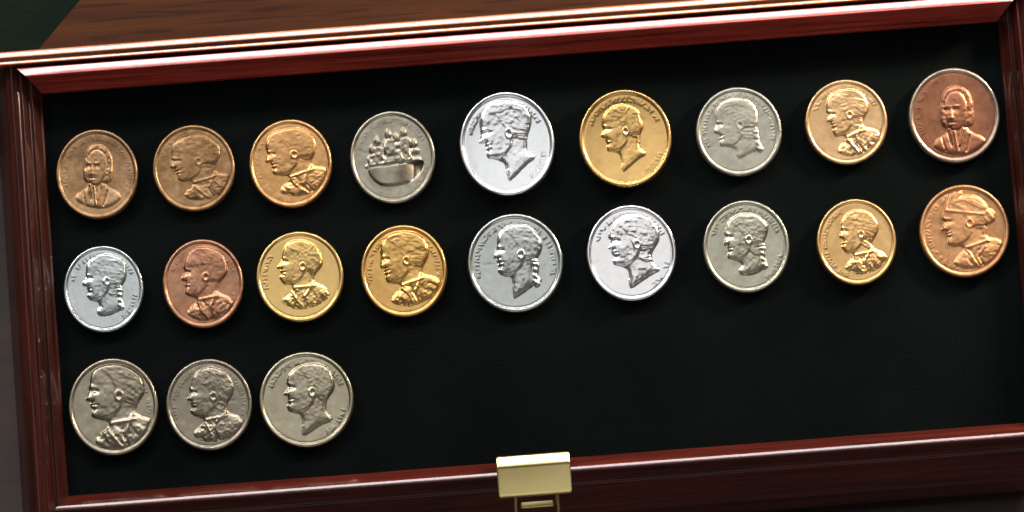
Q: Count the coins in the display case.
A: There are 21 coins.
